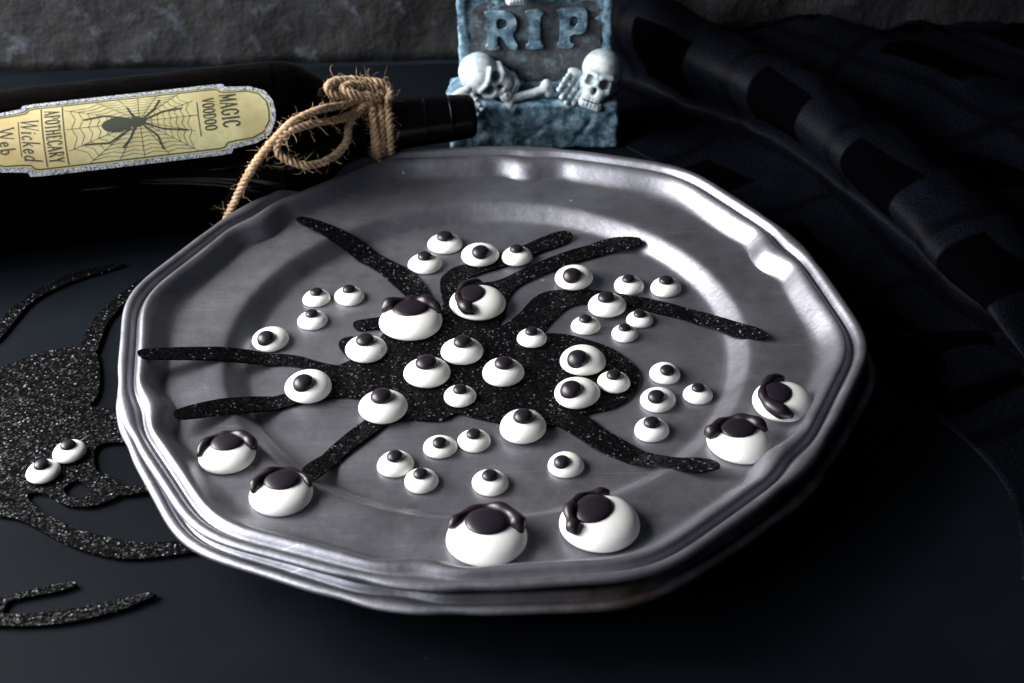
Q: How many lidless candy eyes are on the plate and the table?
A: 39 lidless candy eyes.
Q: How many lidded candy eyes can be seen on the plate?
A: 8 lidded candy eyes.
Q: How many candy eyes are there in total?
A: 47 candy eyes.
